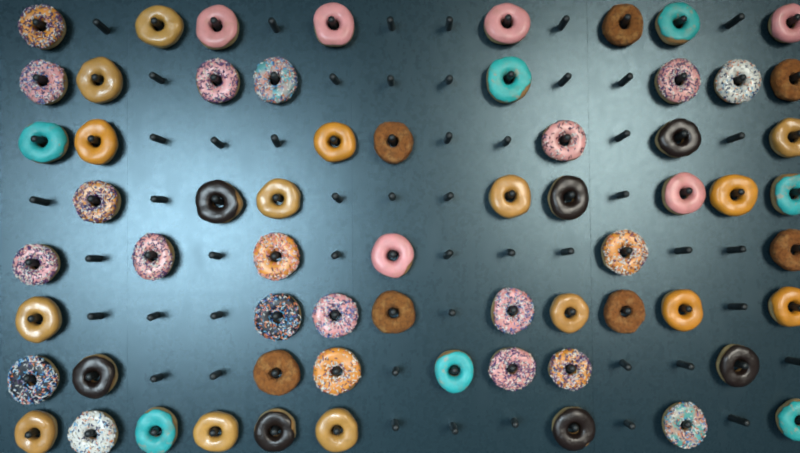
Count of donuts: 63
